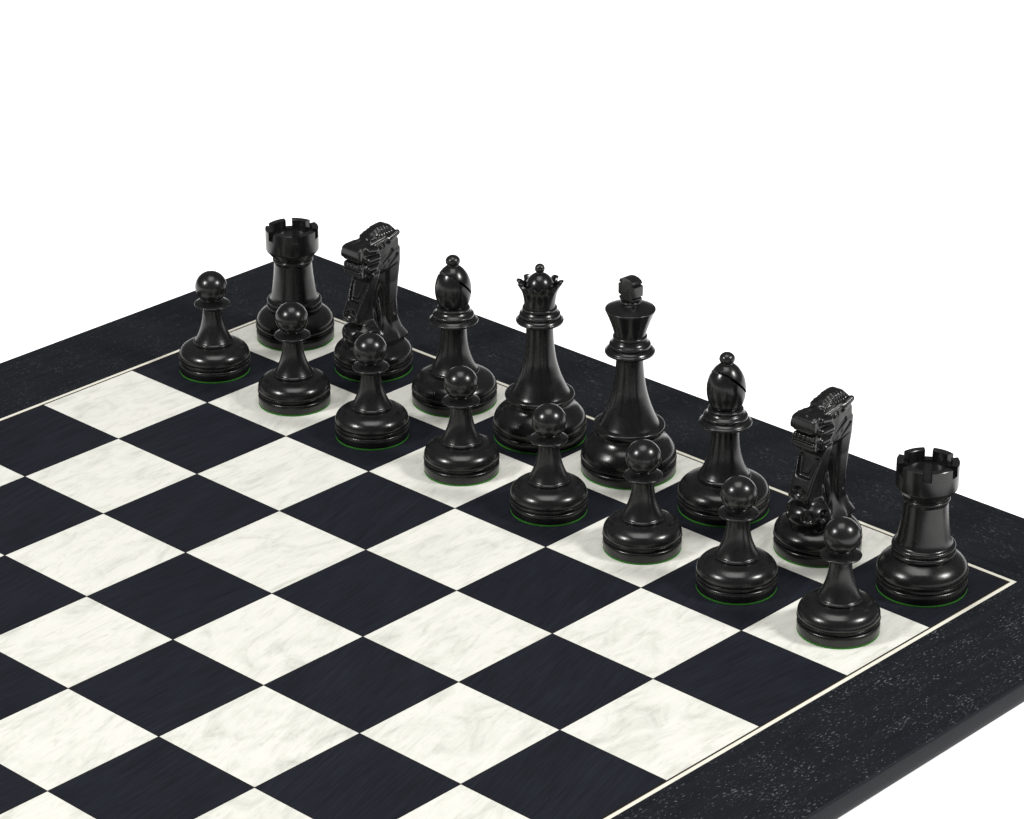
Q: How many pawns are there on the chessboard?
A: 8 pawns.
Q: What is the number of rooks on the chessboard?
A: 2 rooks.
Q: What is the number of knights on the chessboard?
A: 2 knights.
